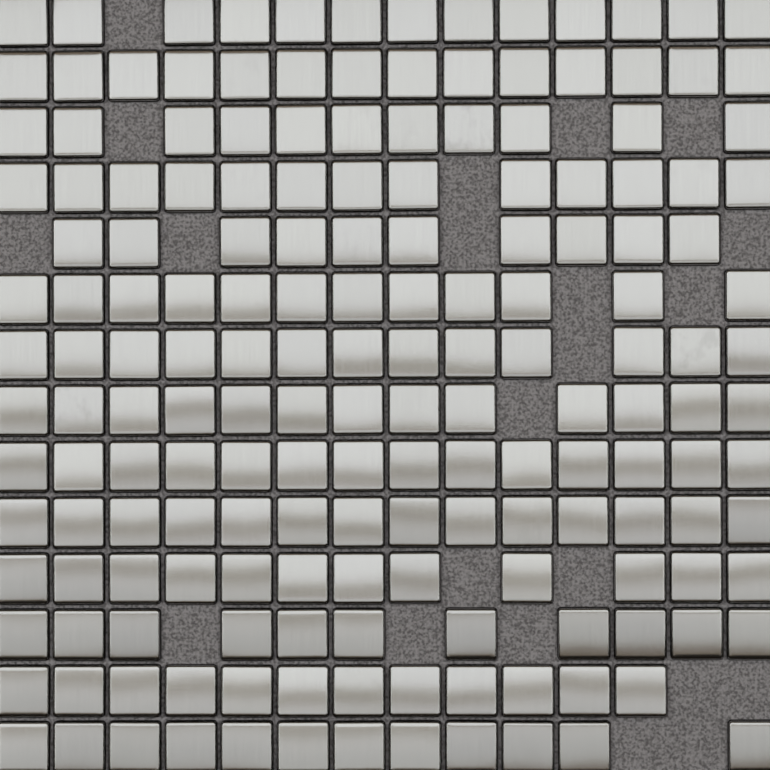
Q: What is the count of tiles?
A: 174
